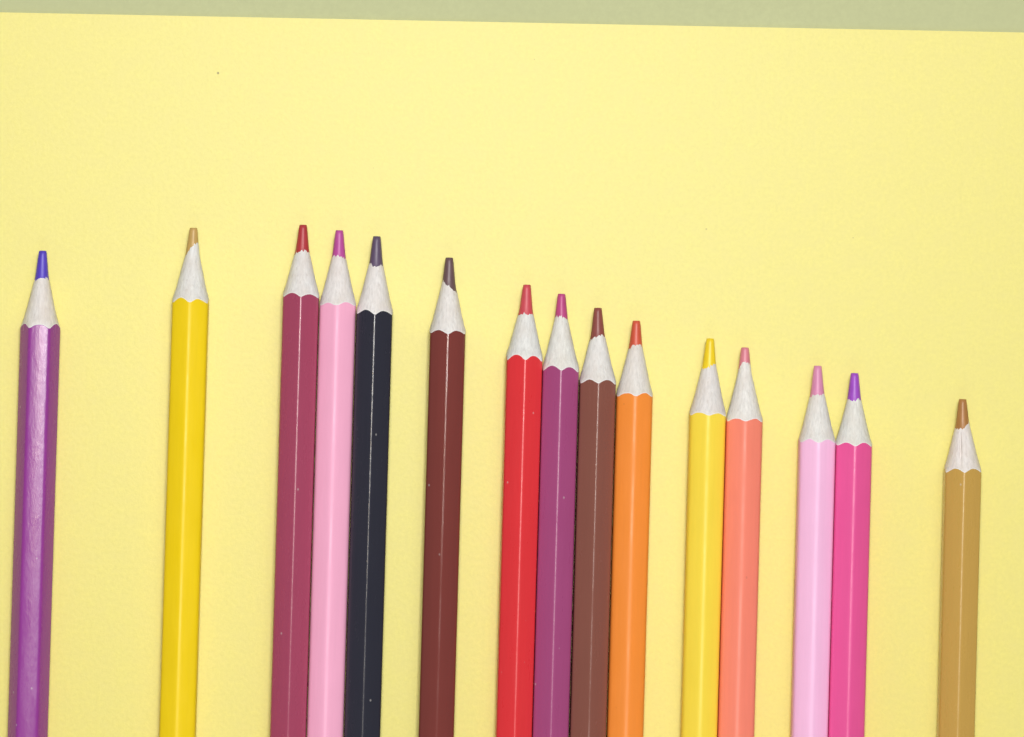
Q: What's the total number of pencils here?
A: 15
